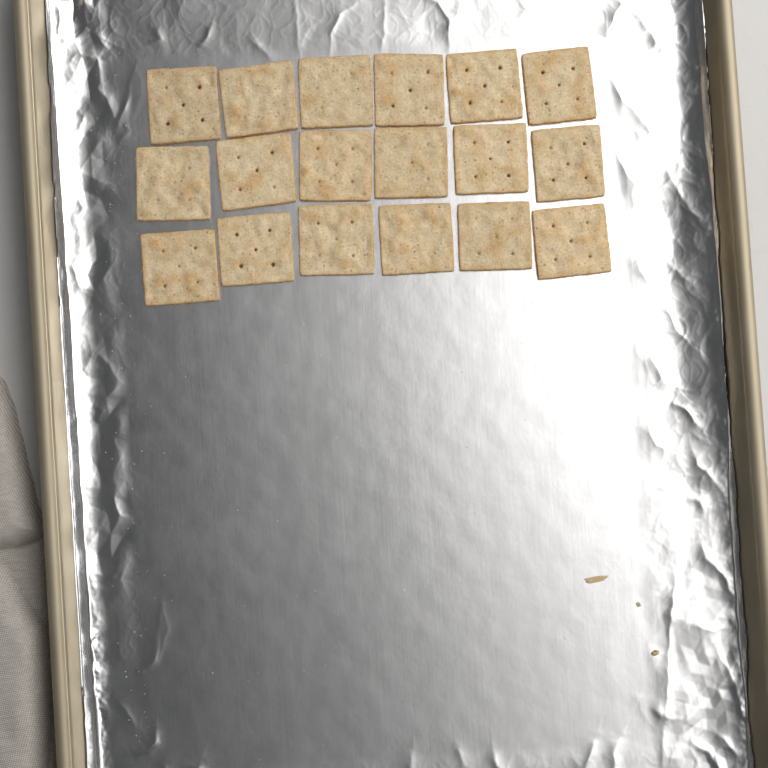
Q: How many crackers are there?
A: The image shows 18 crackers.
